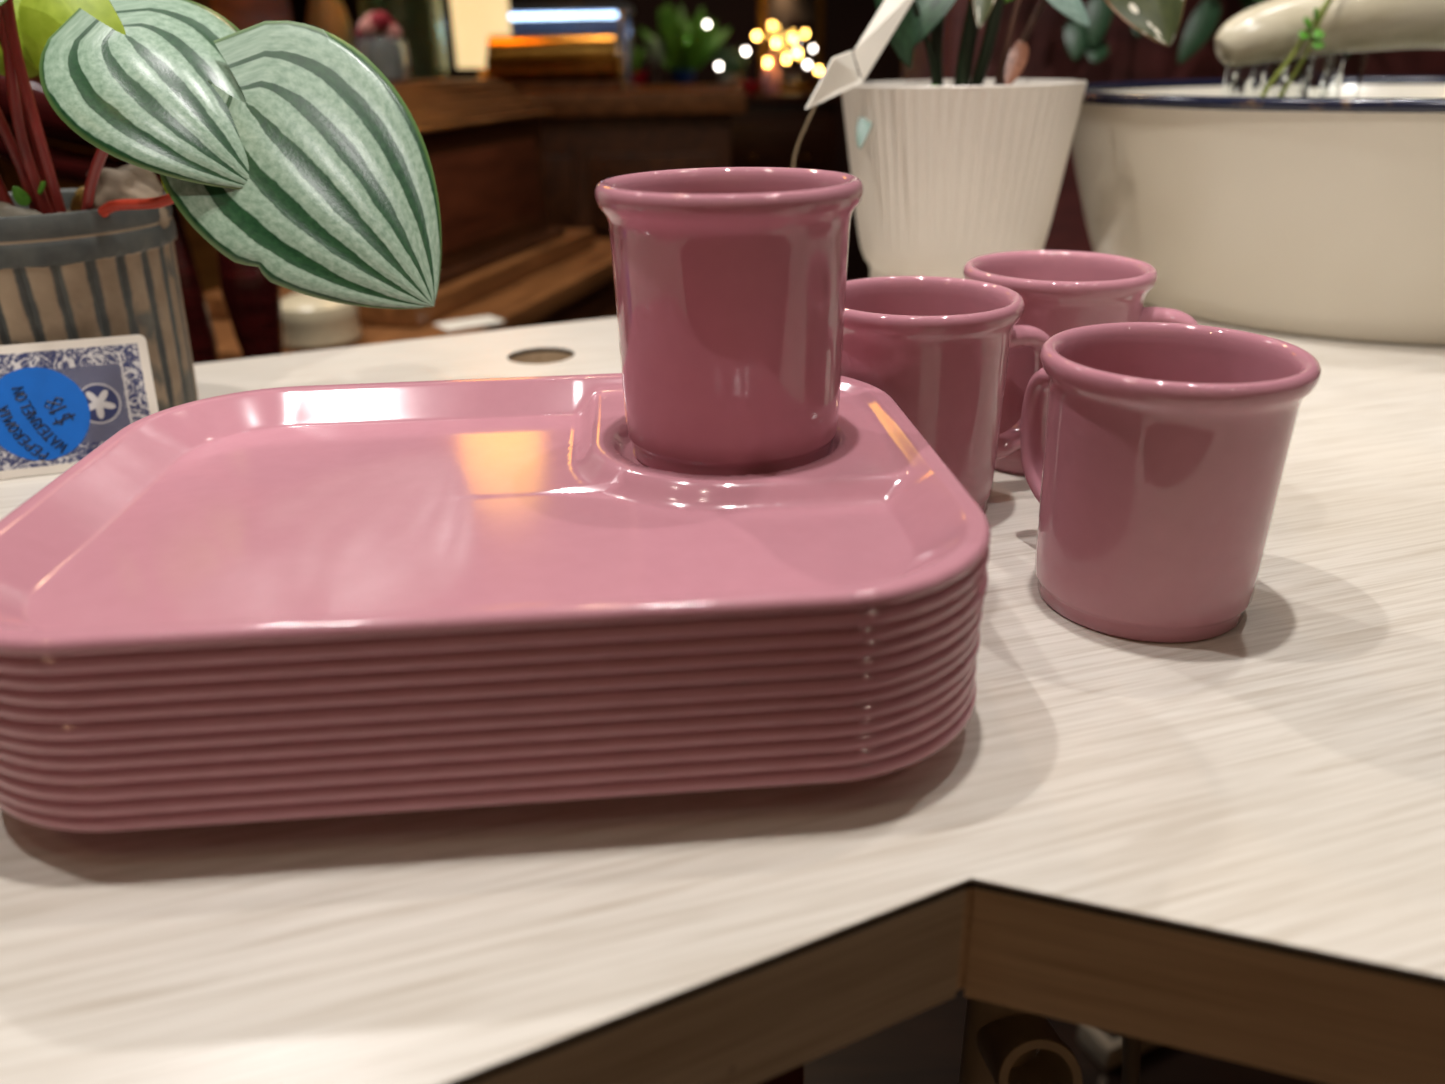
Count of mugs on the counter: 4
